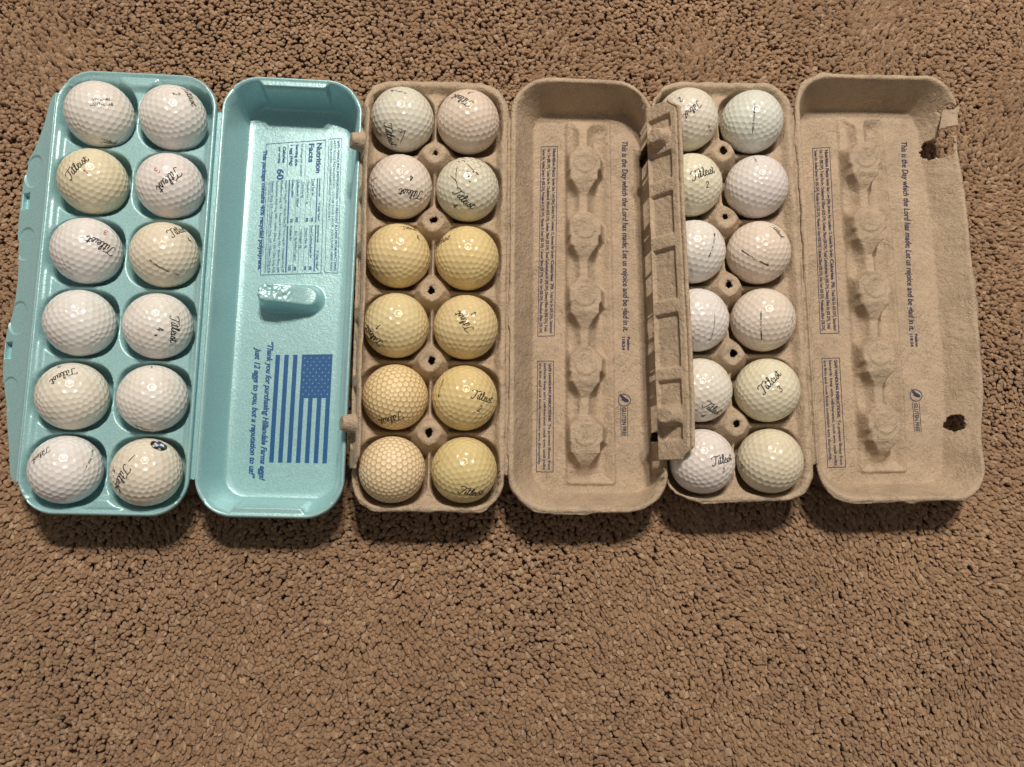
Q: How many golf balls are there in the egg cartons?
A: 36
